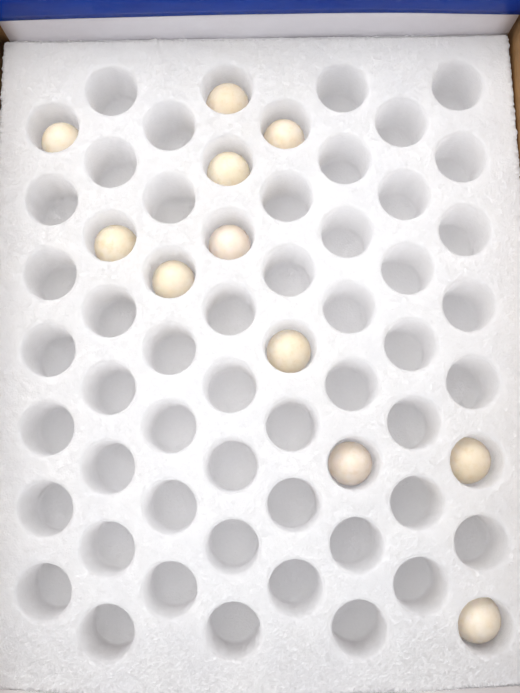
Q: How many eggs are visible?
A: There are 11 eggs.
